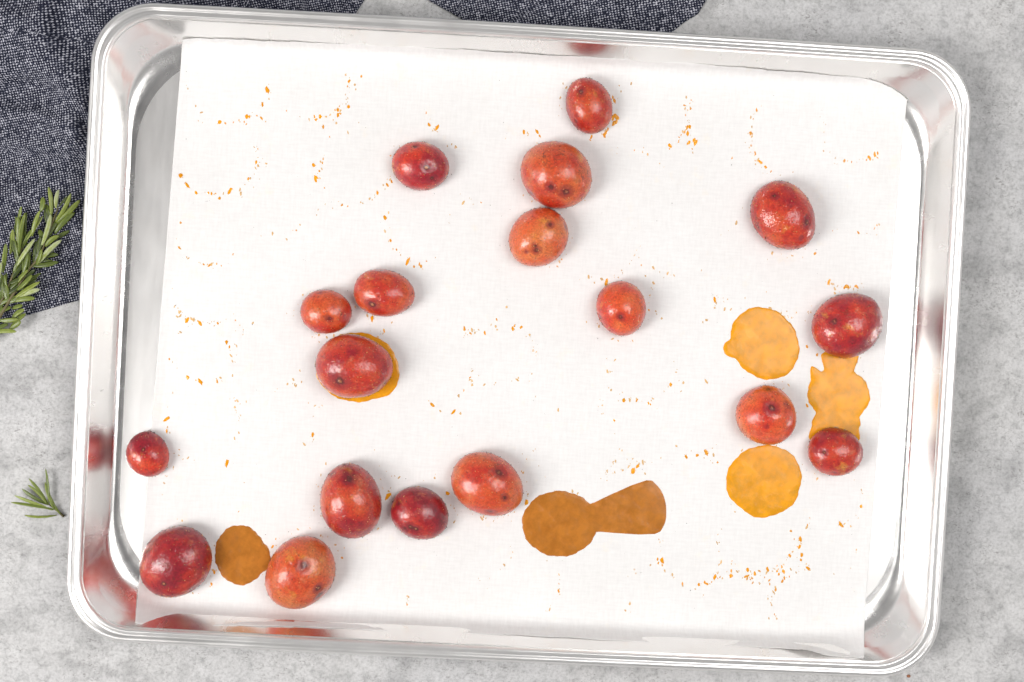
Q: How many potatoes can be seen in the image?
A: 18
